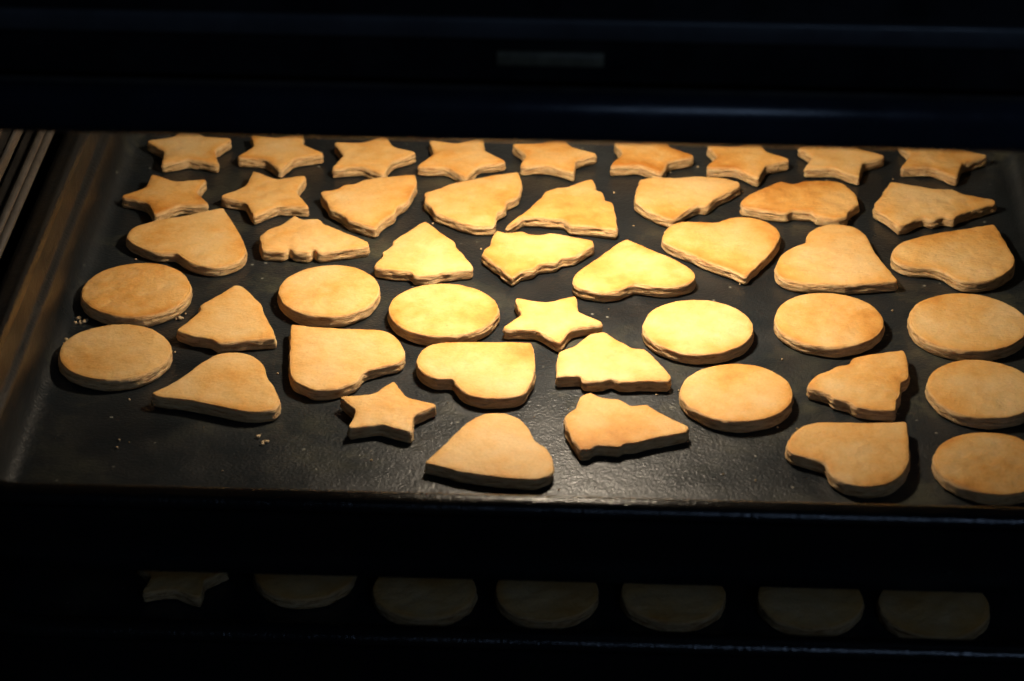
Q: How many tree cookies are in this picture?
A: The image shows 13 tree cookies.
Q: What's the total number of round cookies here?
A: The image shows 16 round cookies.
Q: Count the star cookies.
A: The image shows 14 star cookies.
